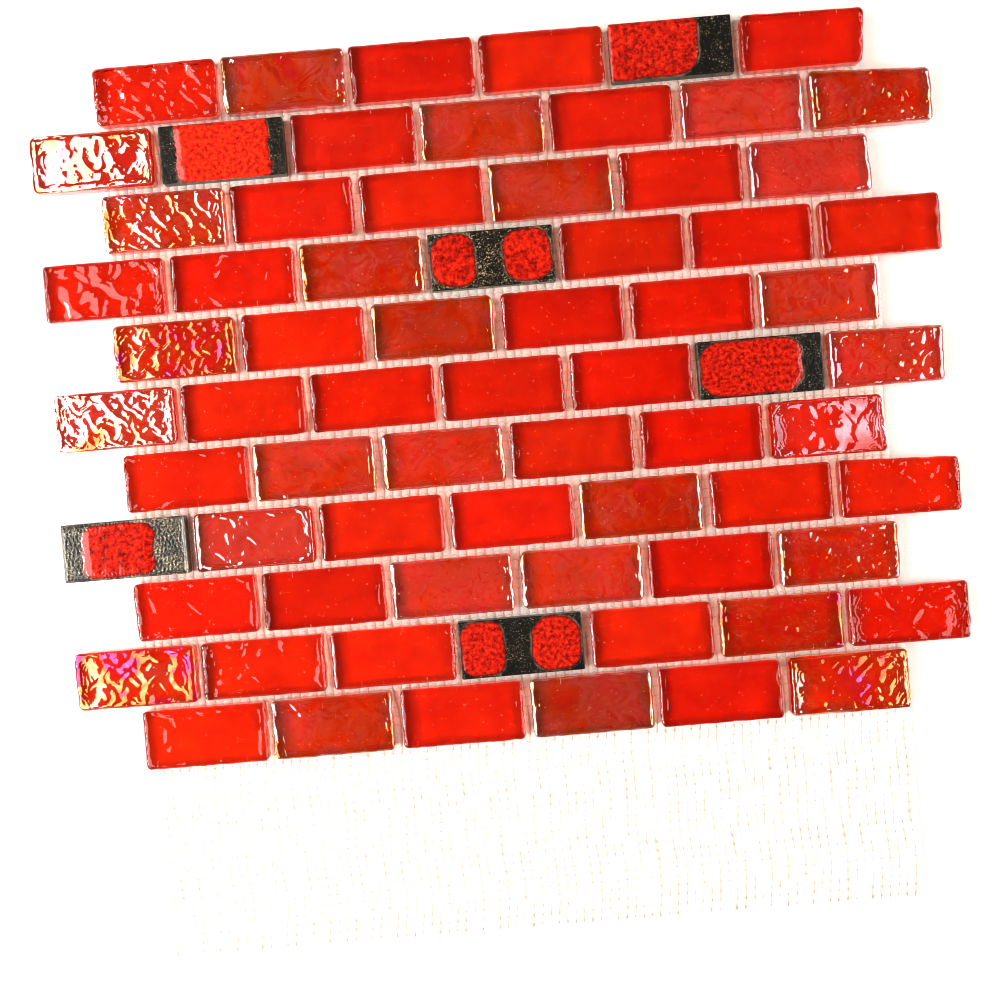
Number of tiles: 71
